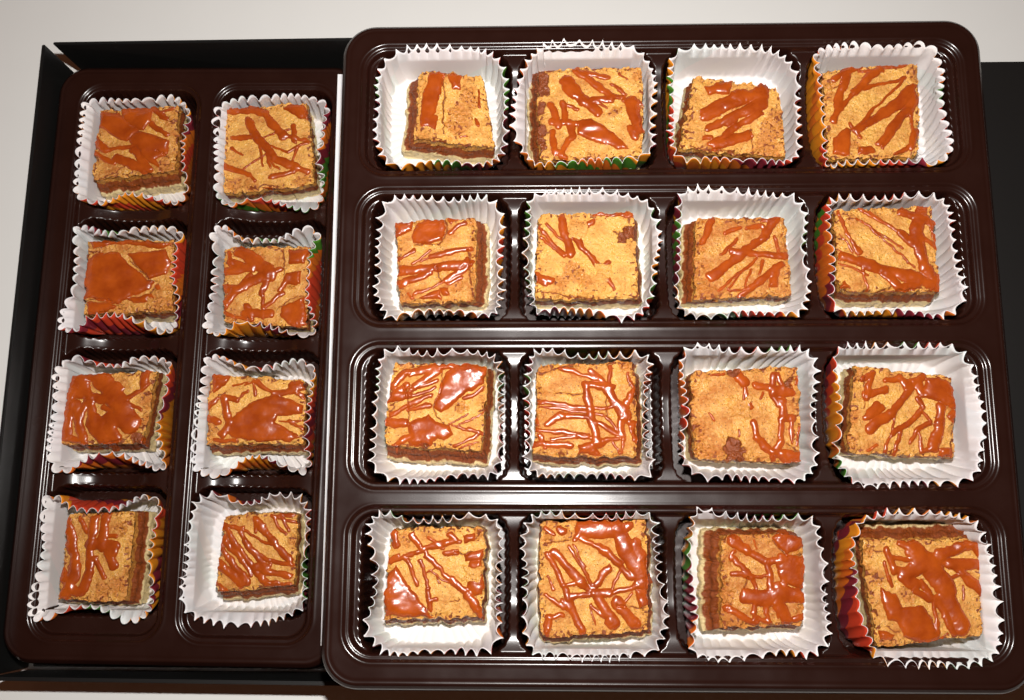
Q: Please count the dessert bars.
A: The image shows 24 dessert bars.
